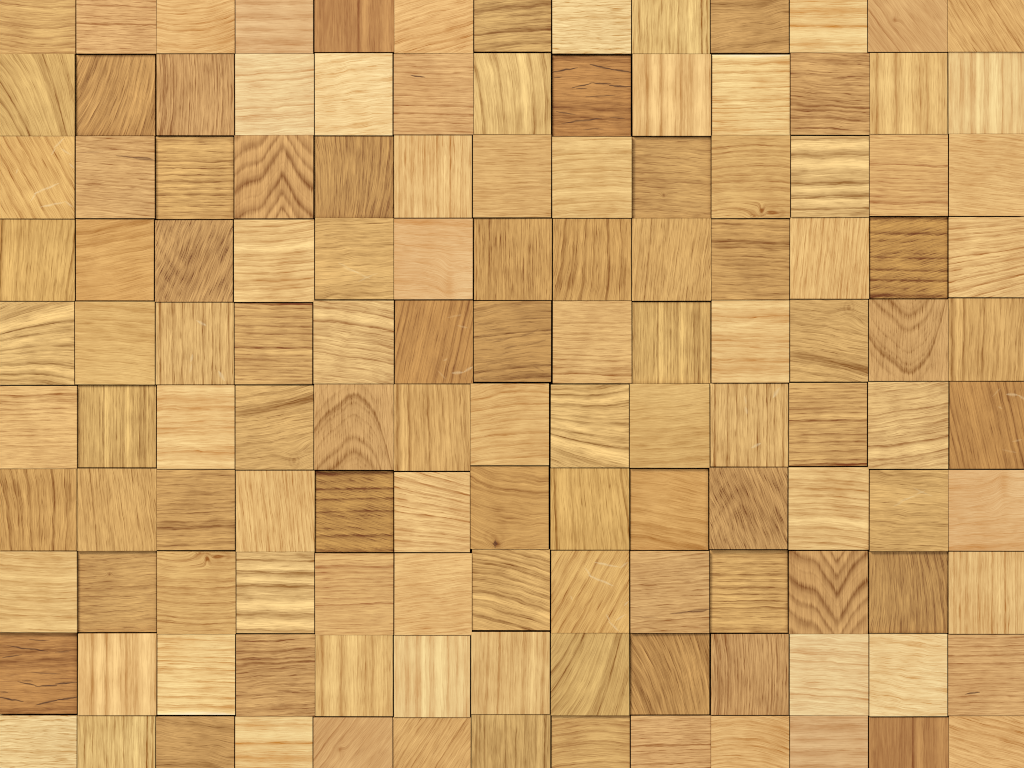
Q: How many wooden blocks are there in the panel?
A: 130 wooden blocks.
